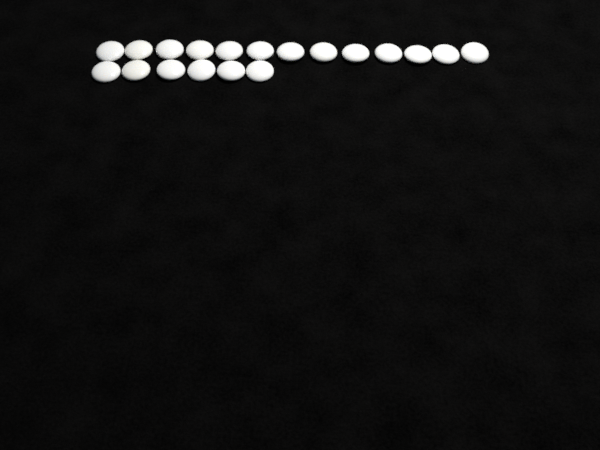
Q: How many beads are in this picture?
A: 19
